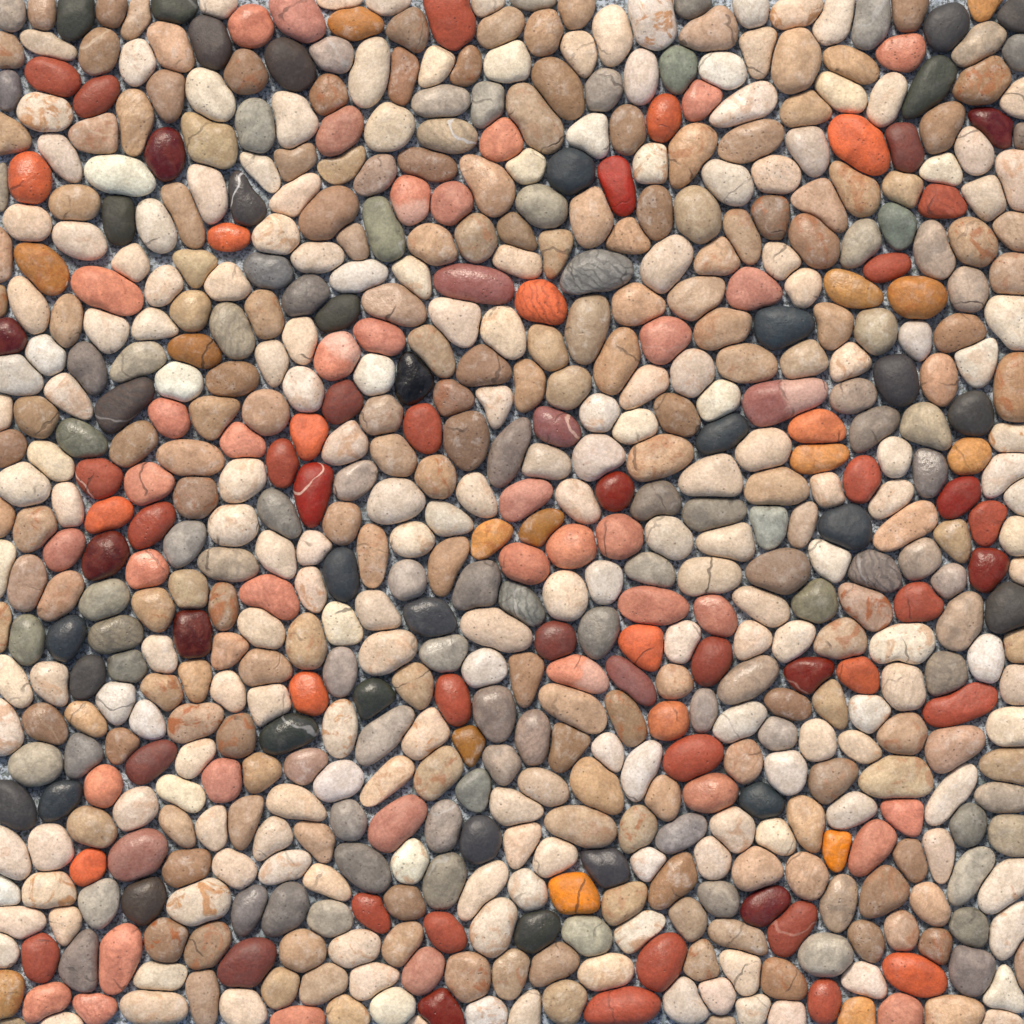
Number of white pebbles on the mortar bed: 200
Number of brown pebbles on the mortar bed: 198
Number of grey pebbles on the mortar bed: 121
